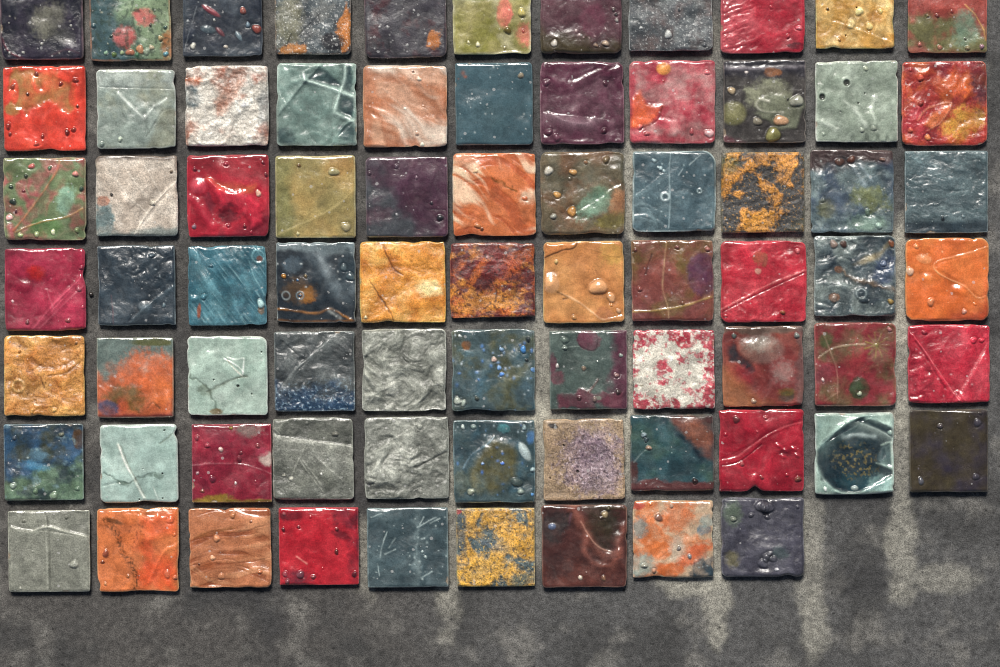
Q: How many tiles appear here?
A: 75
